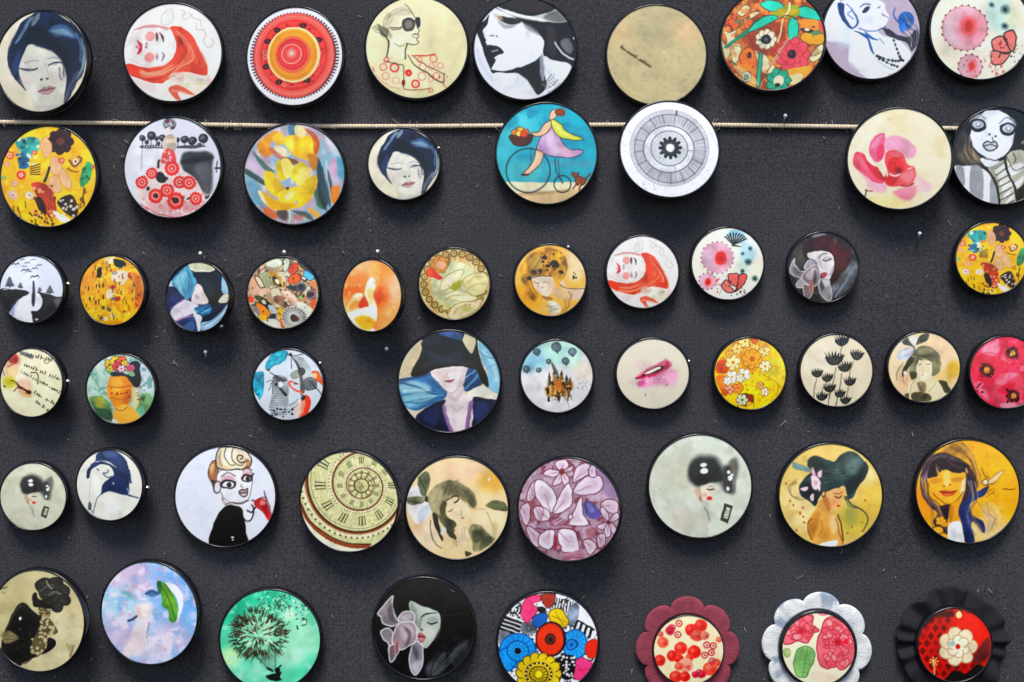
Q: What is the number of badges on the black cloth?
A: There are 55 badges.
